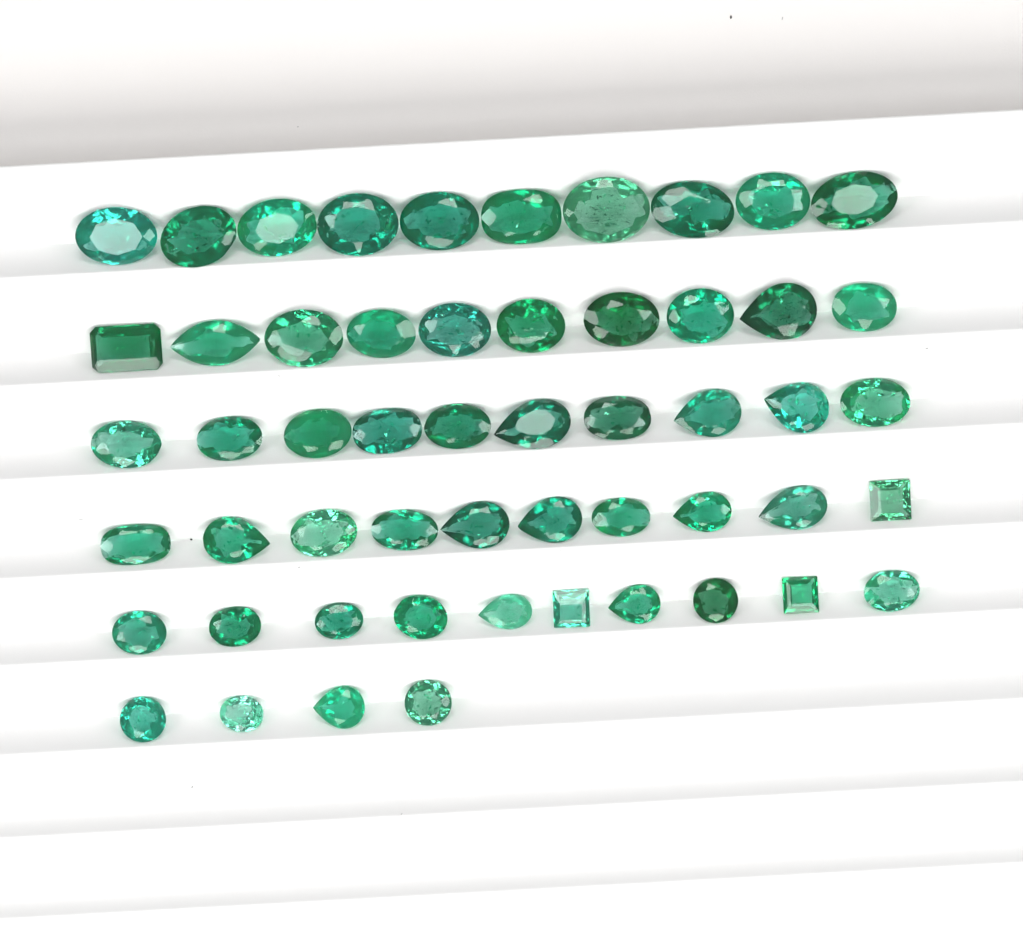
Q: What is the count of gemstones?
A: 54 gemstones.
